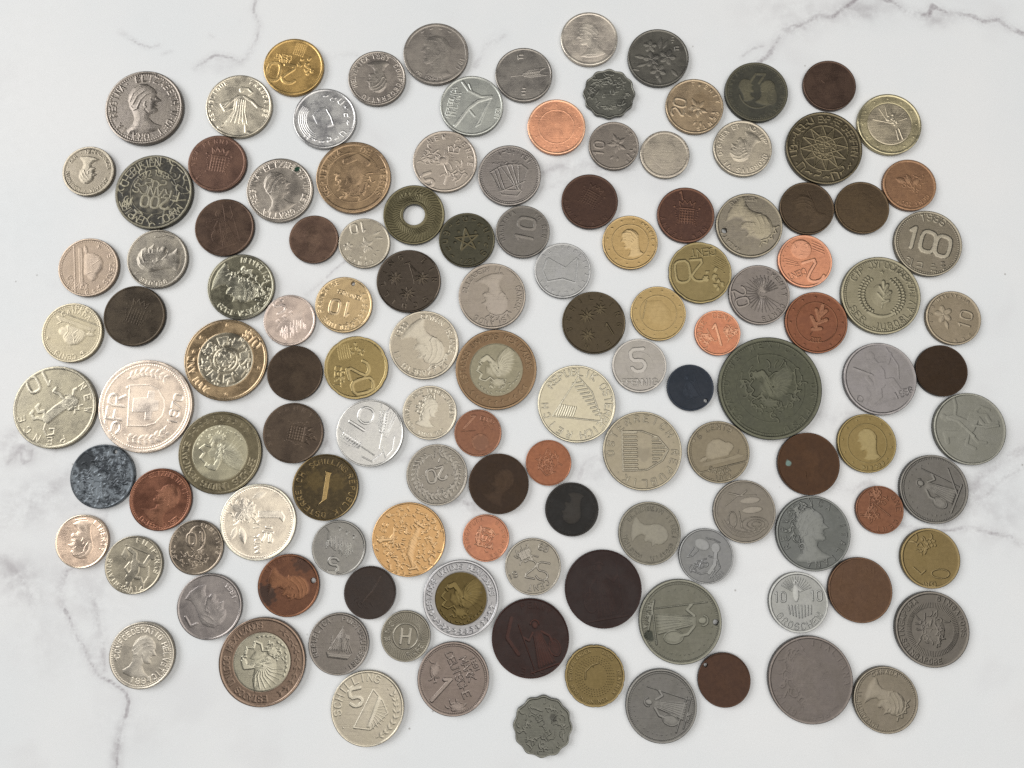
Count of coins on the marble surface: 127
